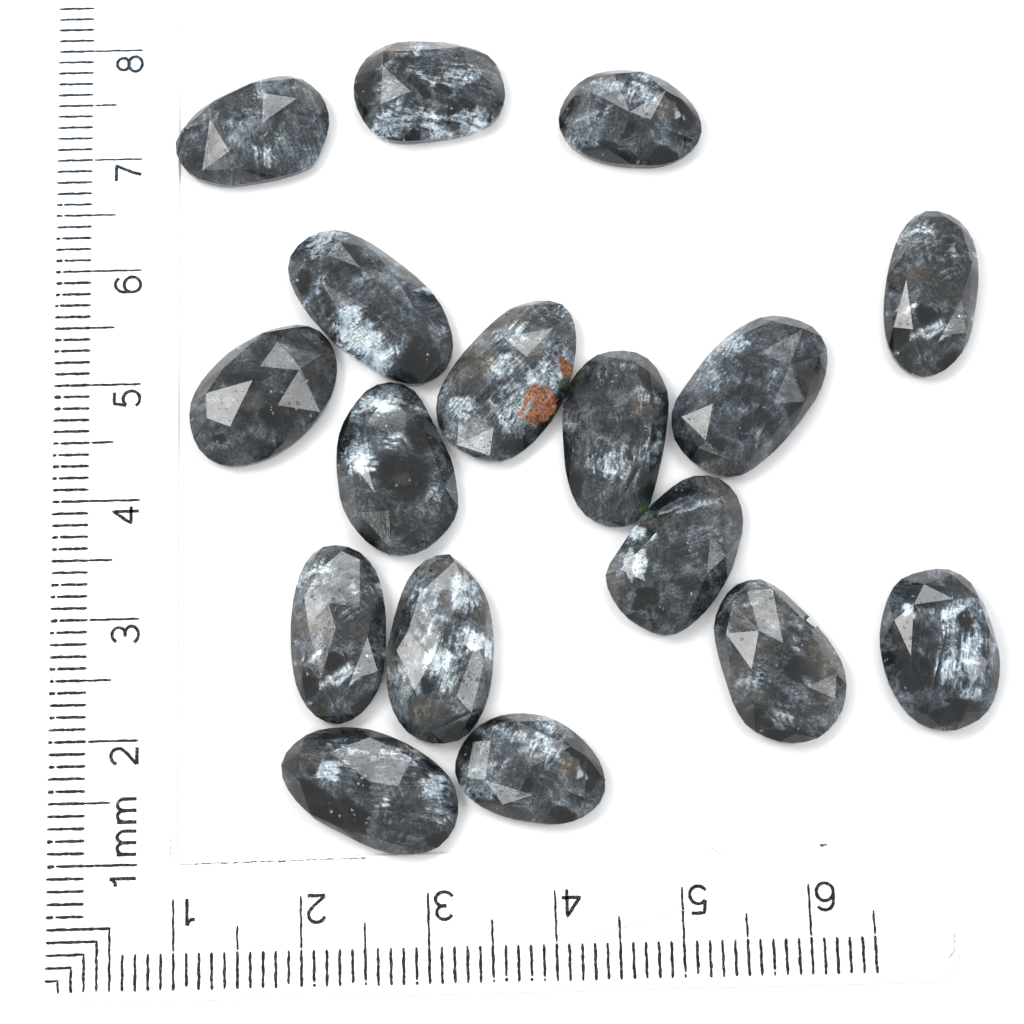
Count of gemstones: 17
